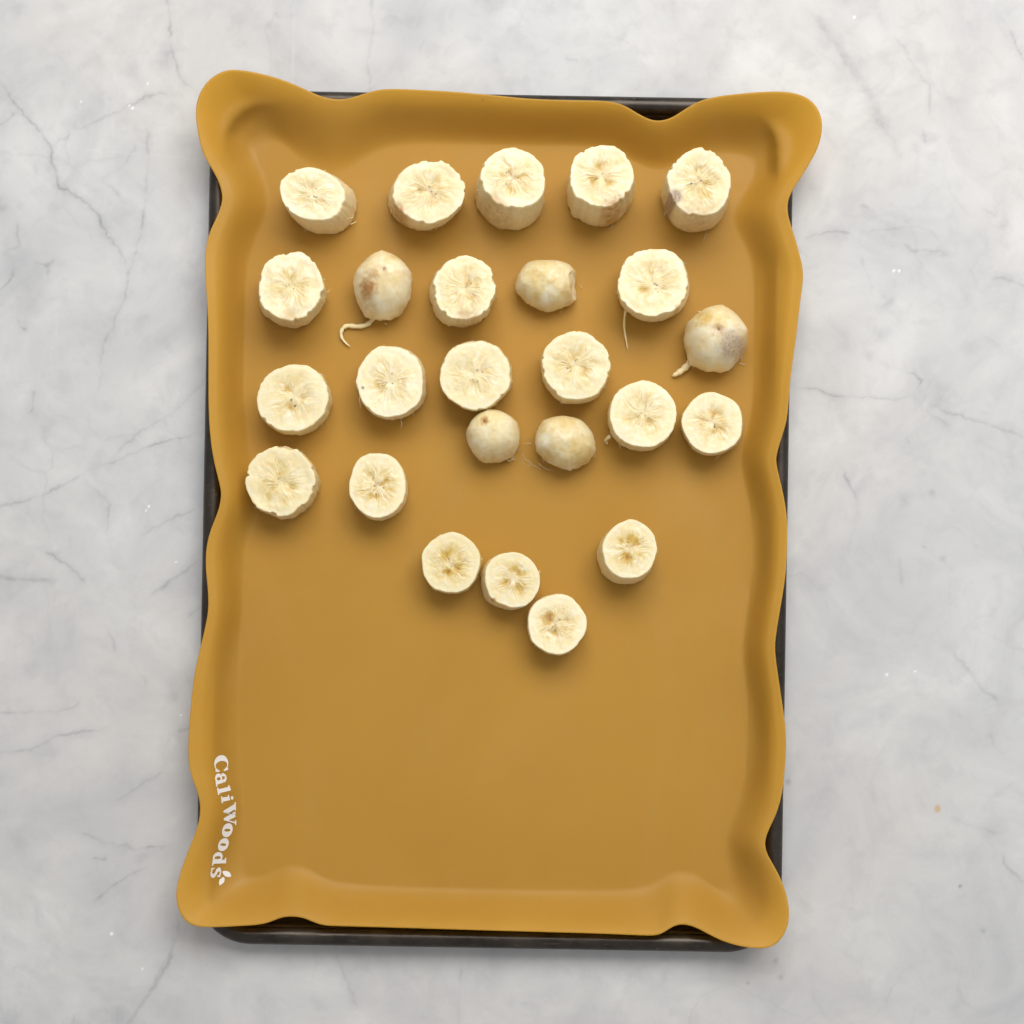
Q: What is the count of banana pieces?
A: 25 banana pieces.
